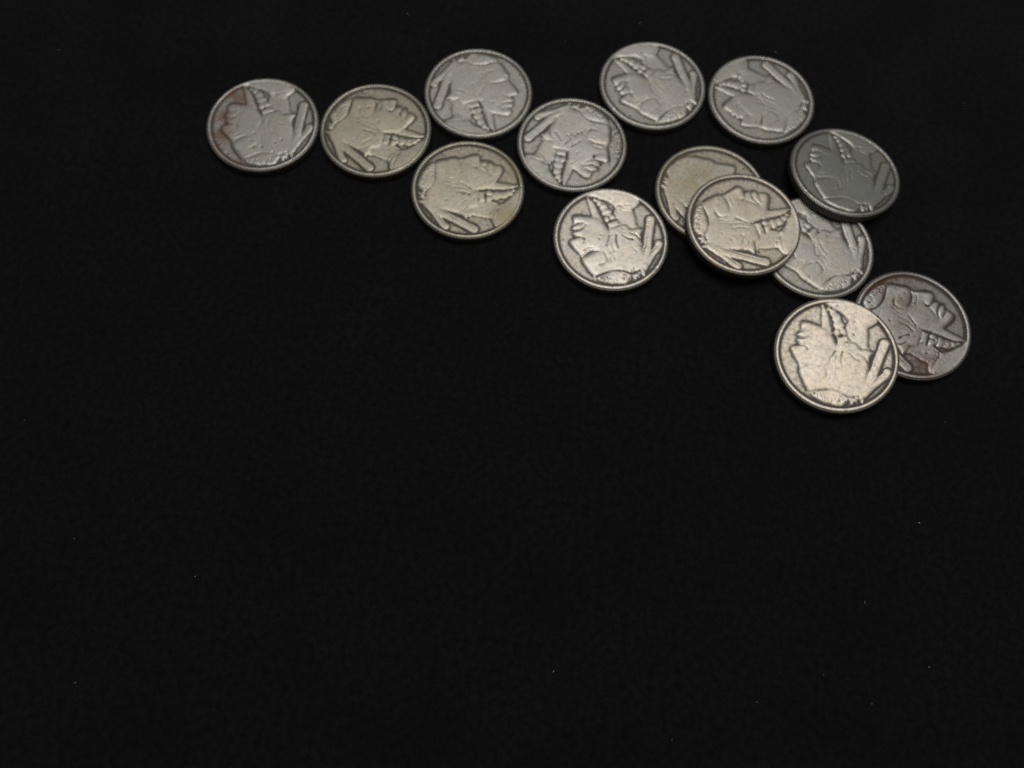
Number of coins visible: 14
